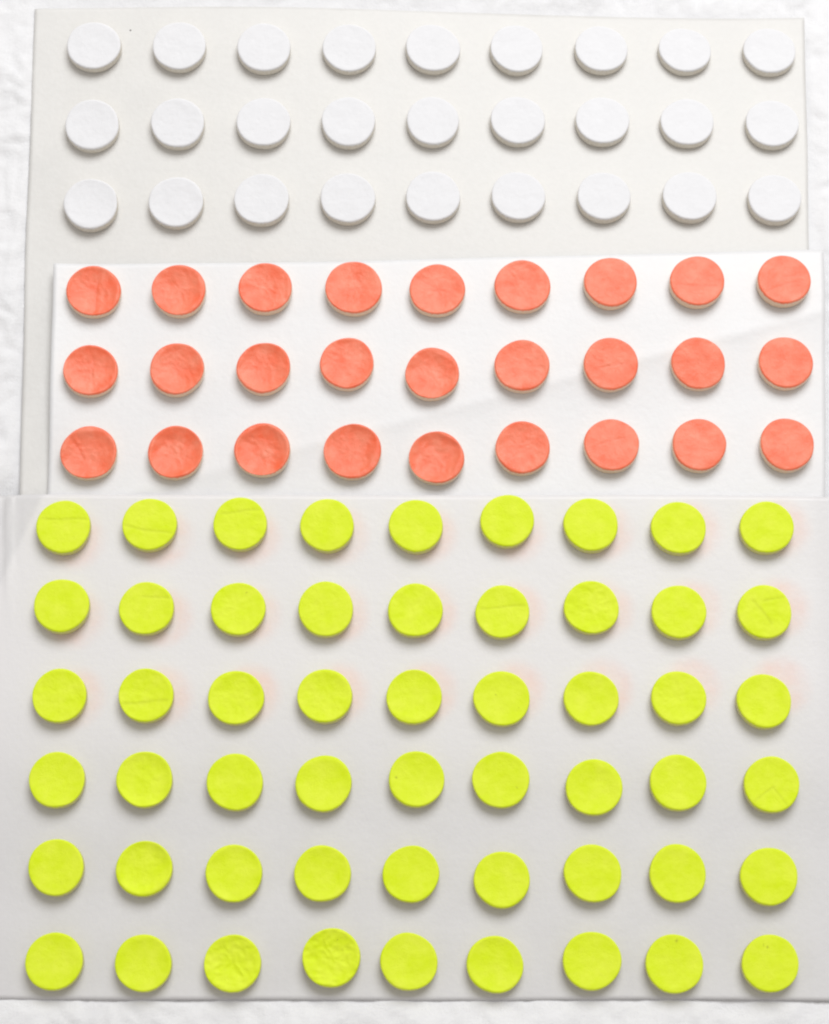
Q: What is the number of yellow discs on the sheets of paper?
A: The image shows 54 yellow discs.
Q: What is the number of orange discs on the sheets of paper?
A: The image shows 27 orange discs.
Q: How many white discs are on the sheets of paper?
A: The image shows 27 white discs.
